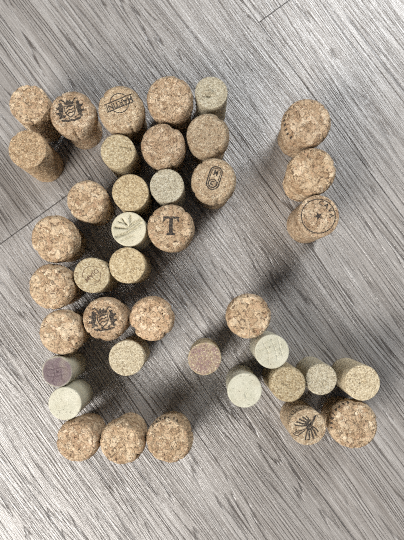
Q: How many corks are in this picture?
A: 40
